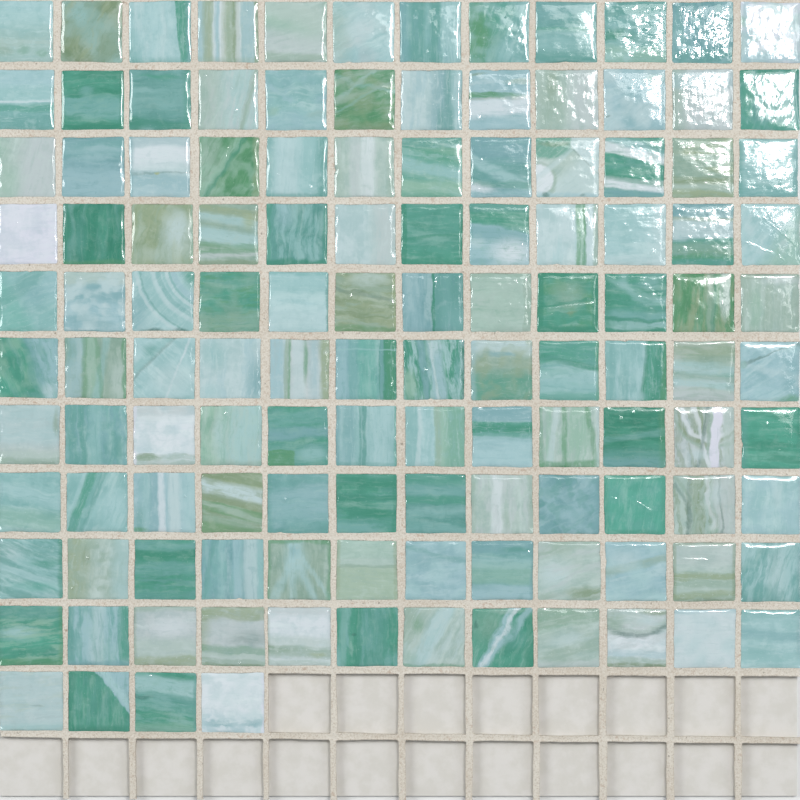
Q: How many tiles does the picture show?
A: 124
